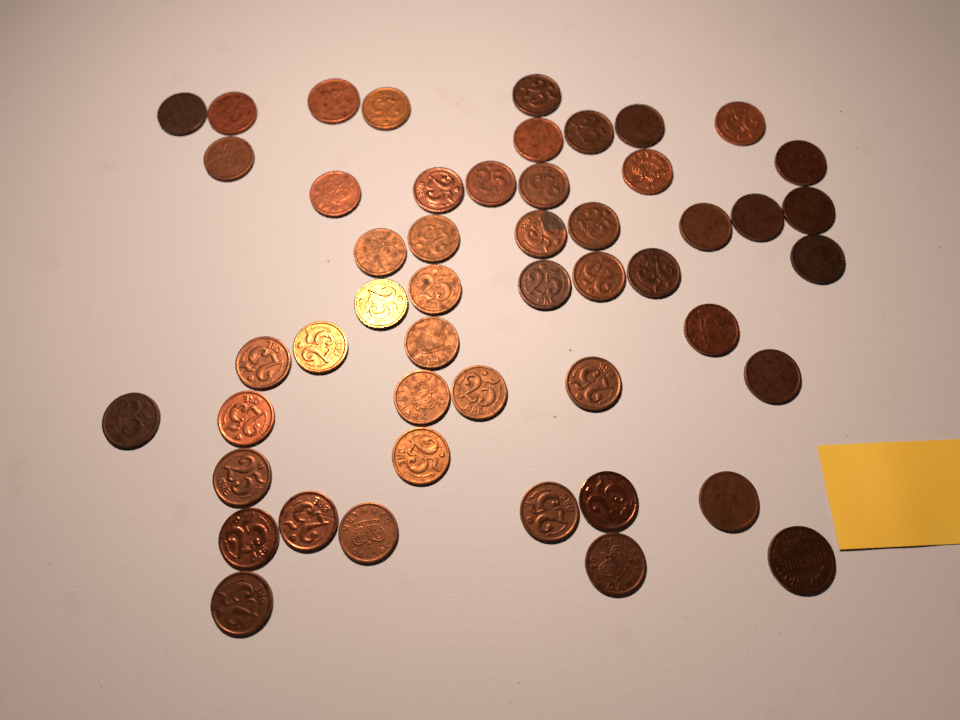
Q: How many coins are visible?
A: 50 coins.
